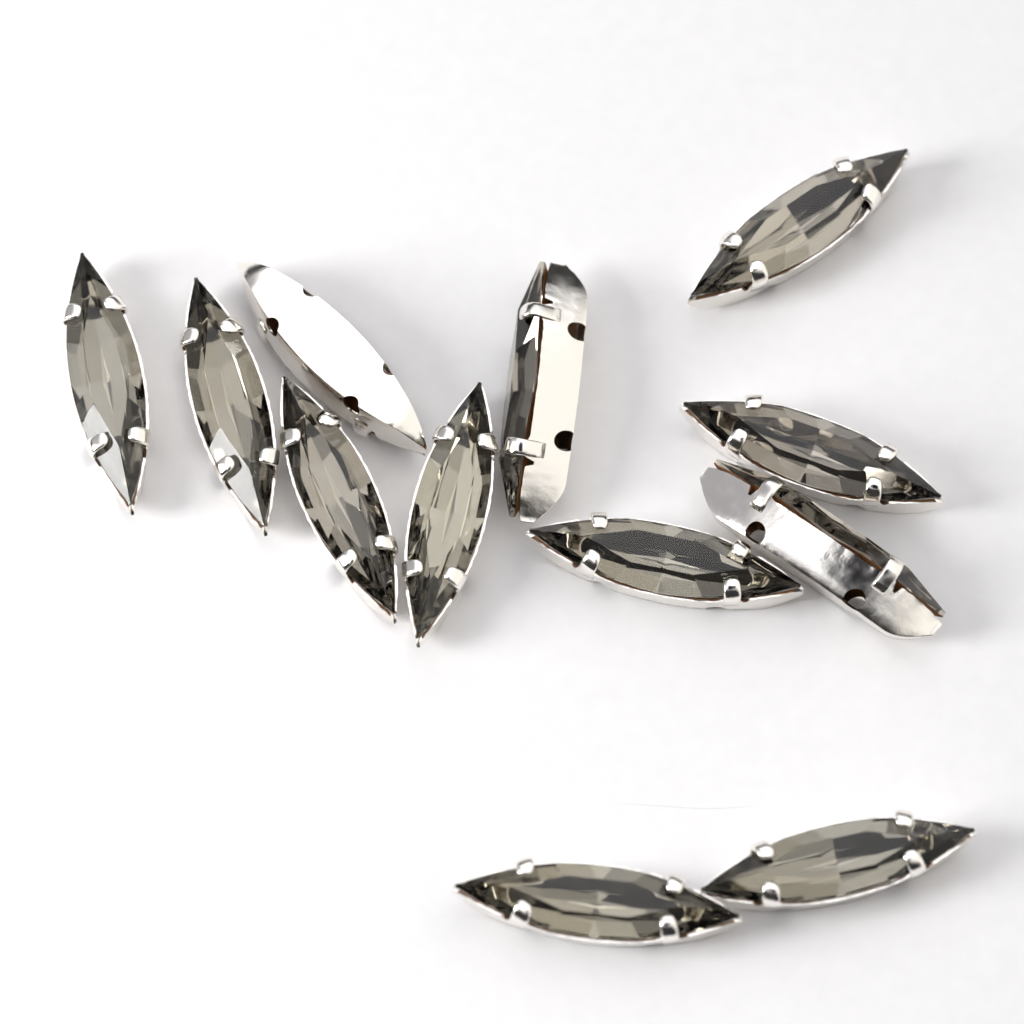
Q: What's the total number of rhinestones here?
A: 12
